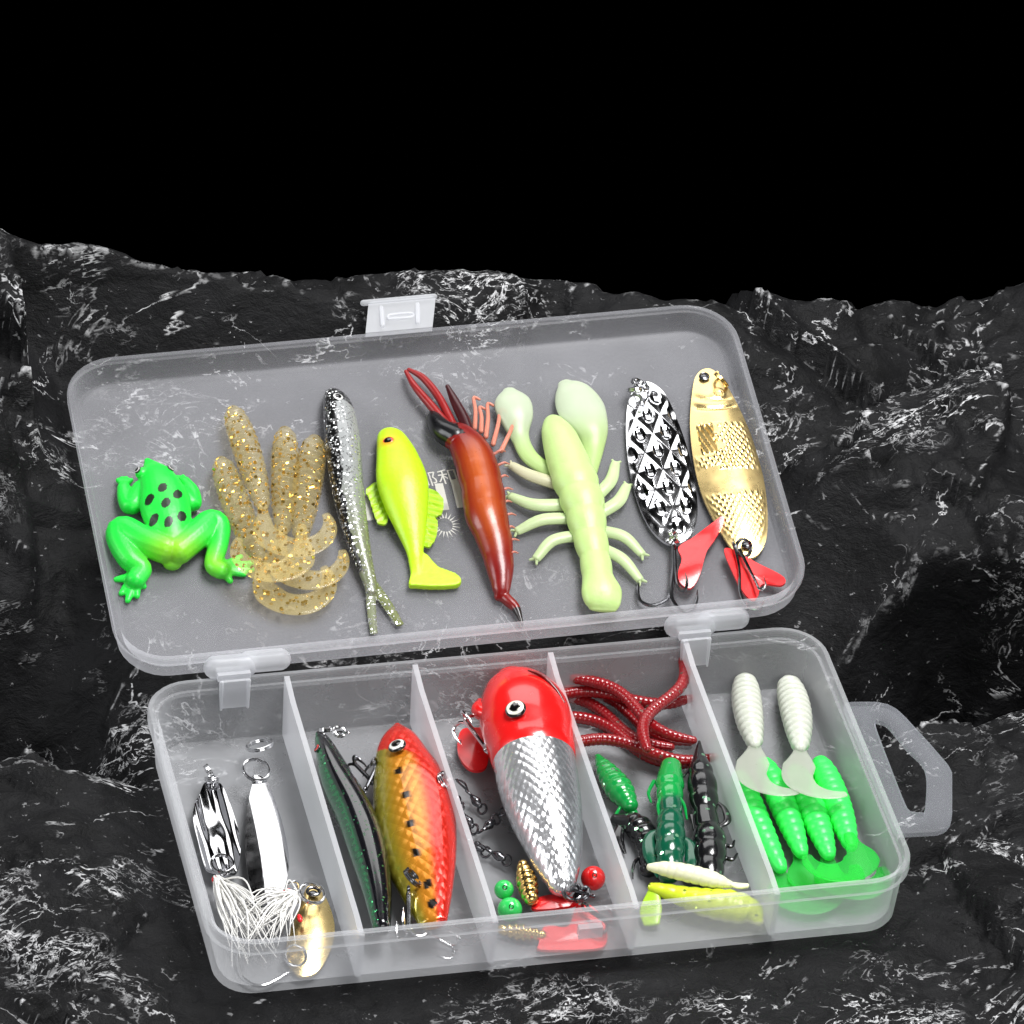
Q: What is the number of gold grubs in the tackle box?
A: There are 4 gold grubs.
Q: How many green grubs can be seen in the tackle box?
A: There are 4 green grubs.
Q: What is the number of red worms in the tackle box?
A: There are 7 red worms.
